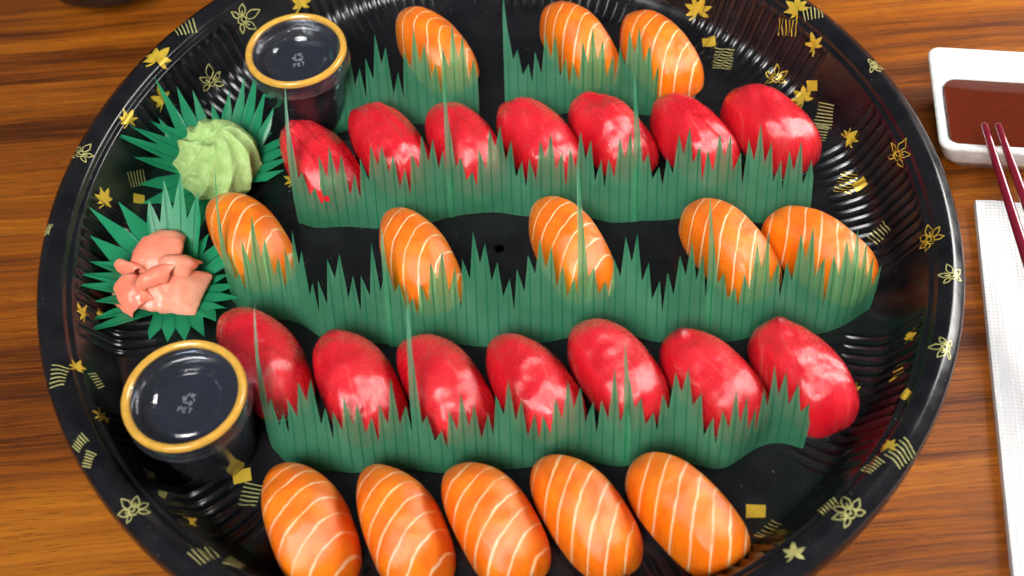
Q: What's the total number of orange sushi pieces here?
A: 13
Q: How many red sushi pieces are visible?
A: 14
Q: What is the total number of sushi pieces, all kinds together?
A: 27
